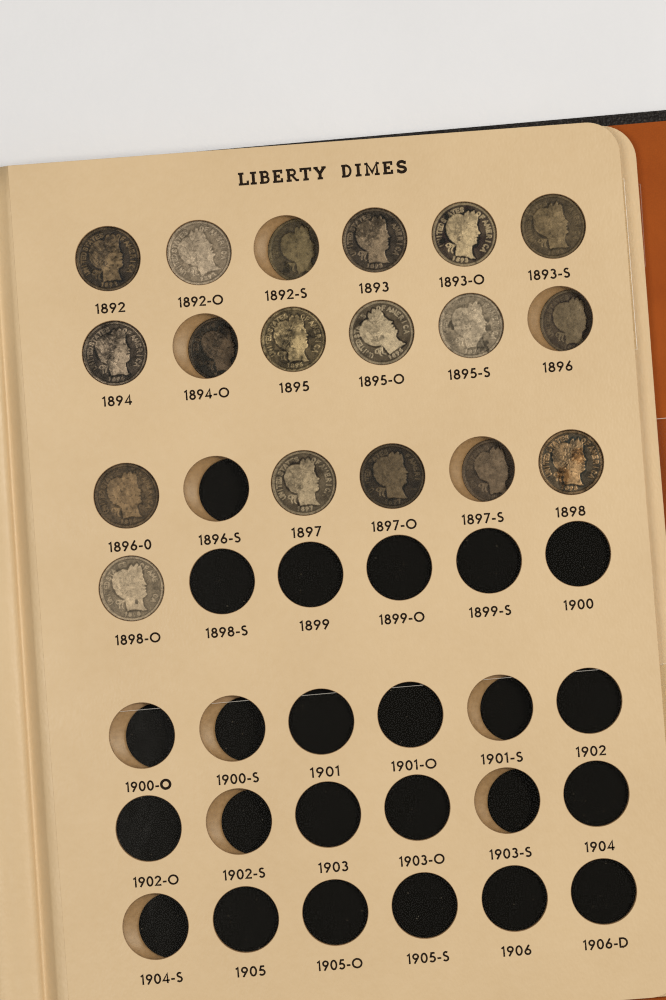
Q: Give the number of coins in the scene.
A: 18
